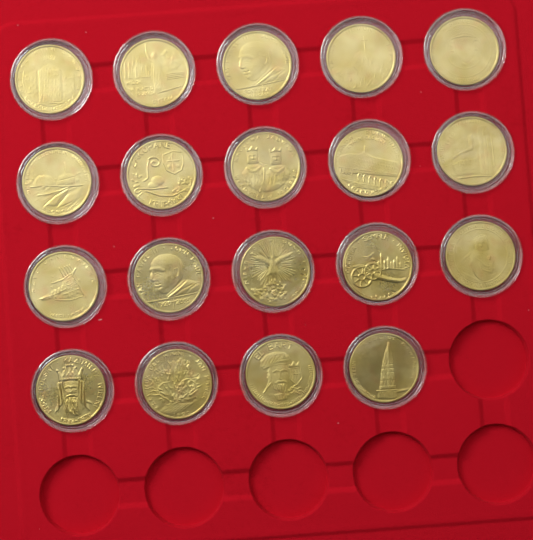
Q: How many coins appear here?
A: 19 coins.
